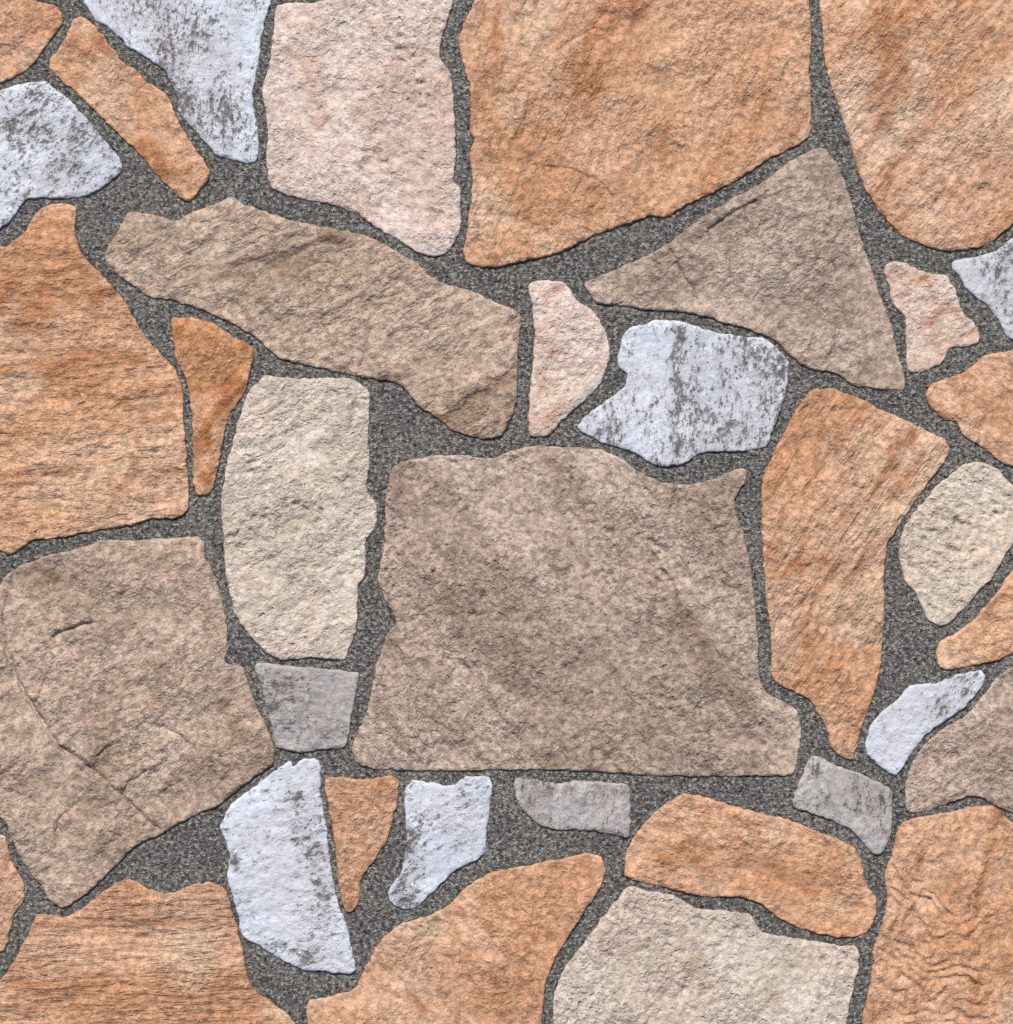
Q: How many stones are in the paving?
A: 36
